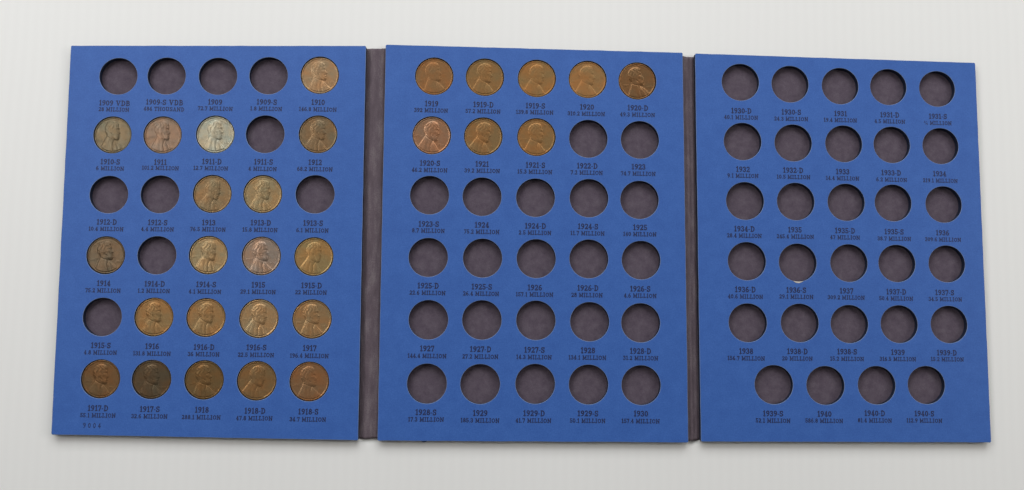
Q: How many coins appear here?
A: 28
